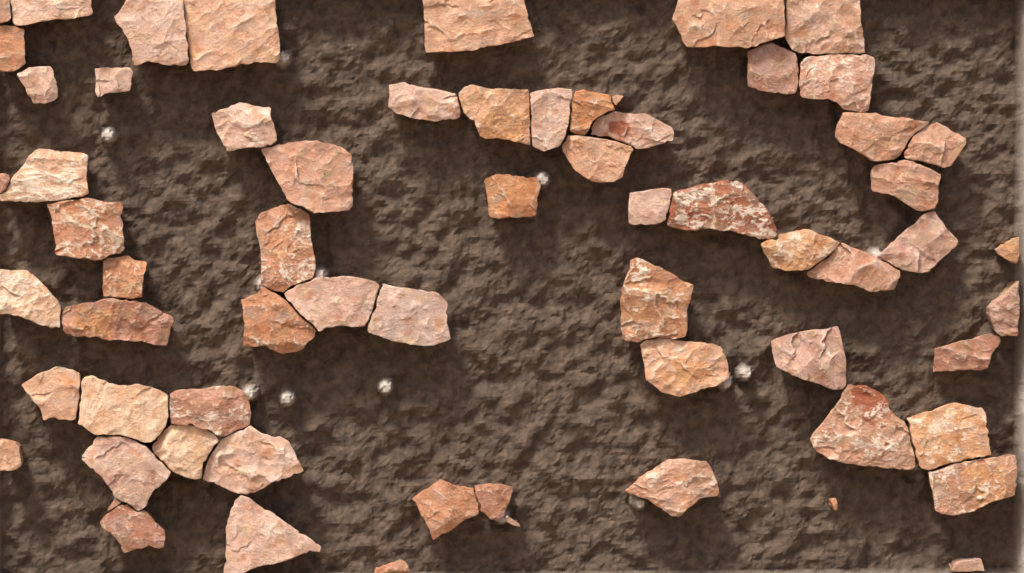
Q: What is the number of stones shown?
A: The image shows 66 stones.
